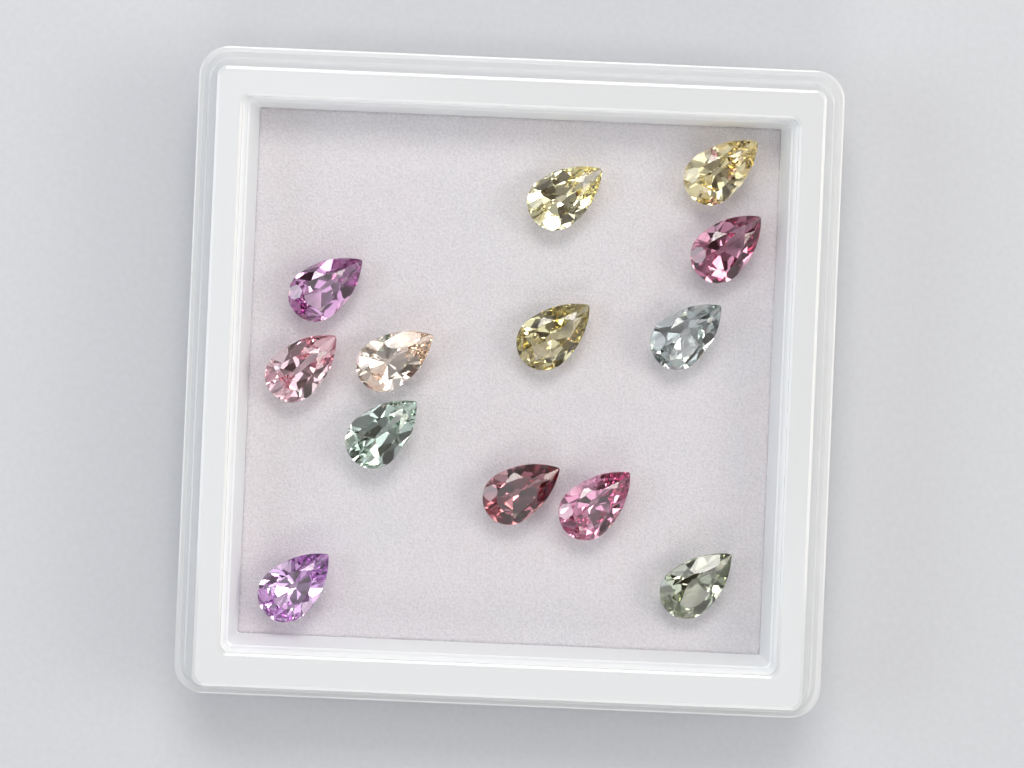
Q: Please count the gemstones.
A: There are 13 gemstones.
